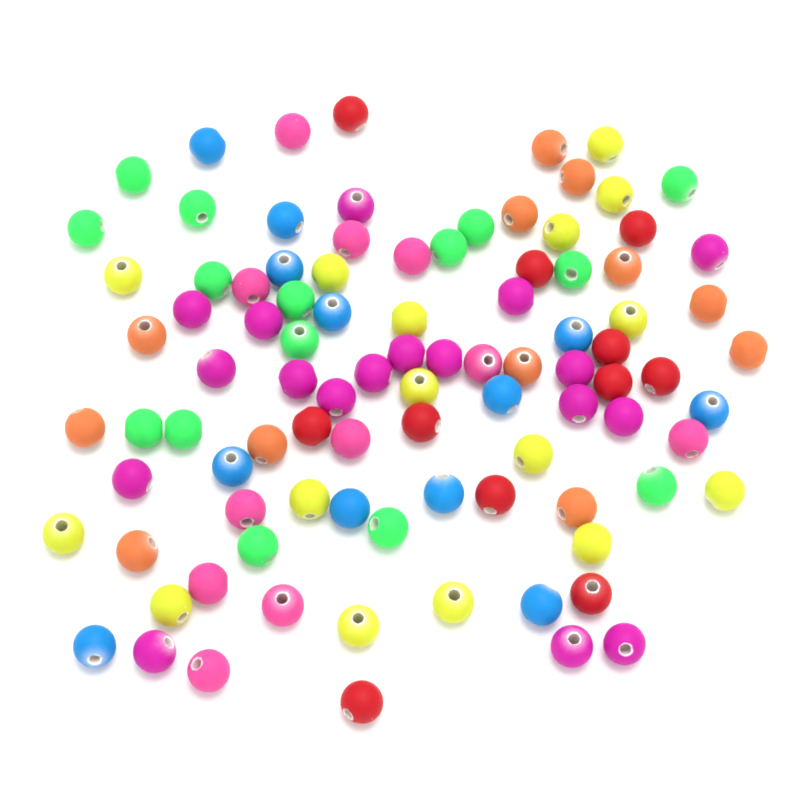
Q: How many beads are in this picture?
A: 95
